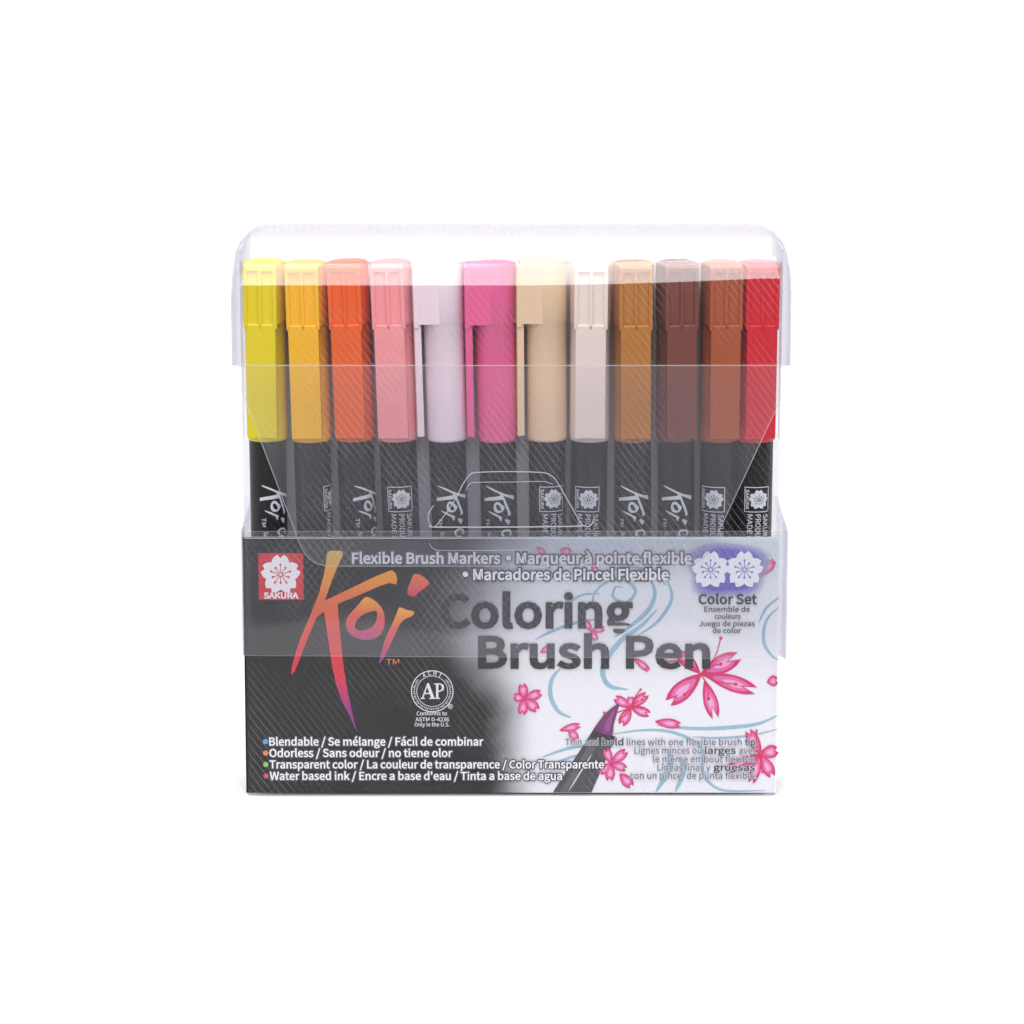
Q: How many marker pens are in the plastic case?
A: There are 12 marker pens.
